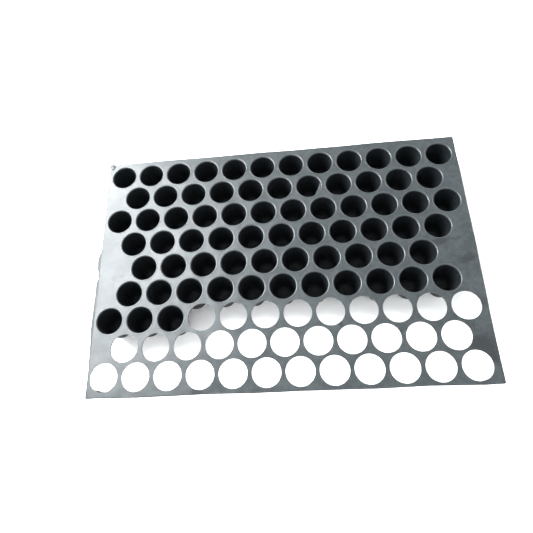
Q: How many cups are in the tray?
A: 70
